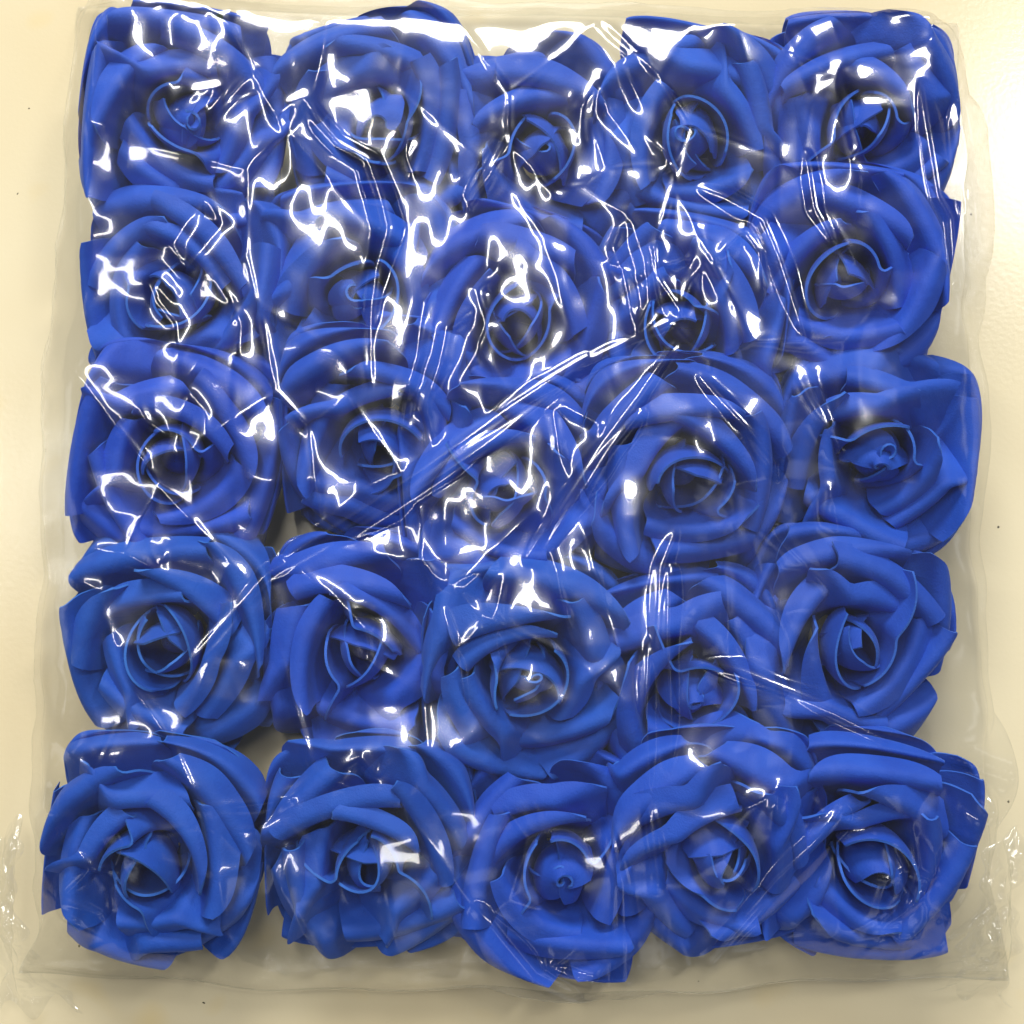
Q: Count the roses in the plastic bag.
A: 25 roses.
